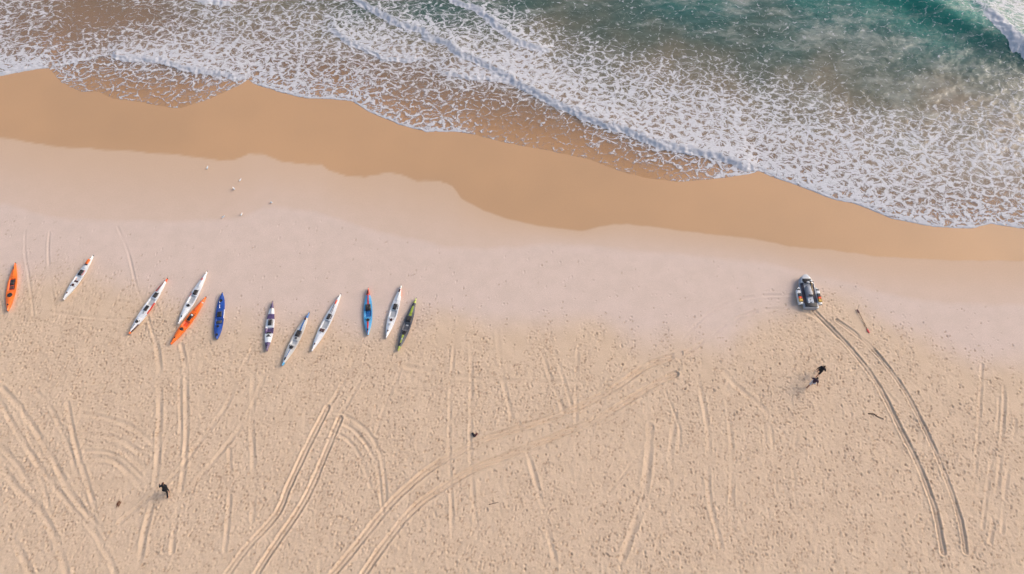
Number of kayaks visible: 12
